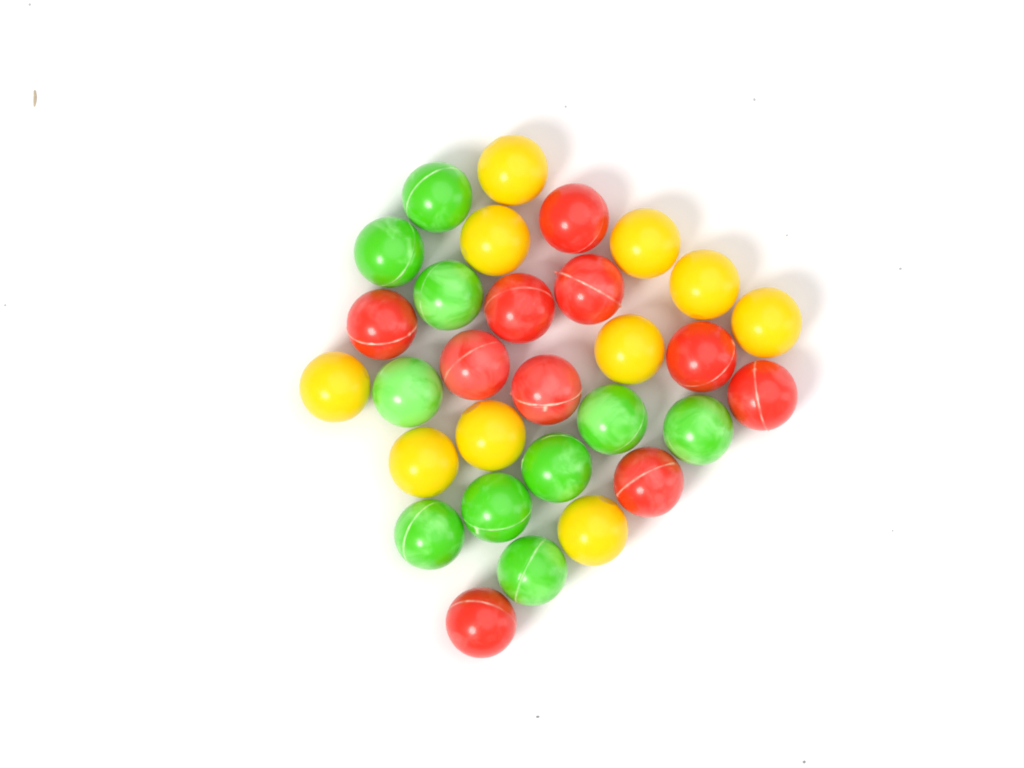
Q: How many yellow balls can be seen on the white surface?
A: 10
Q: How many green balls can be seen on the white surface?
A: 10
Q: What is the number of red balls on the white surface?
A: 10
